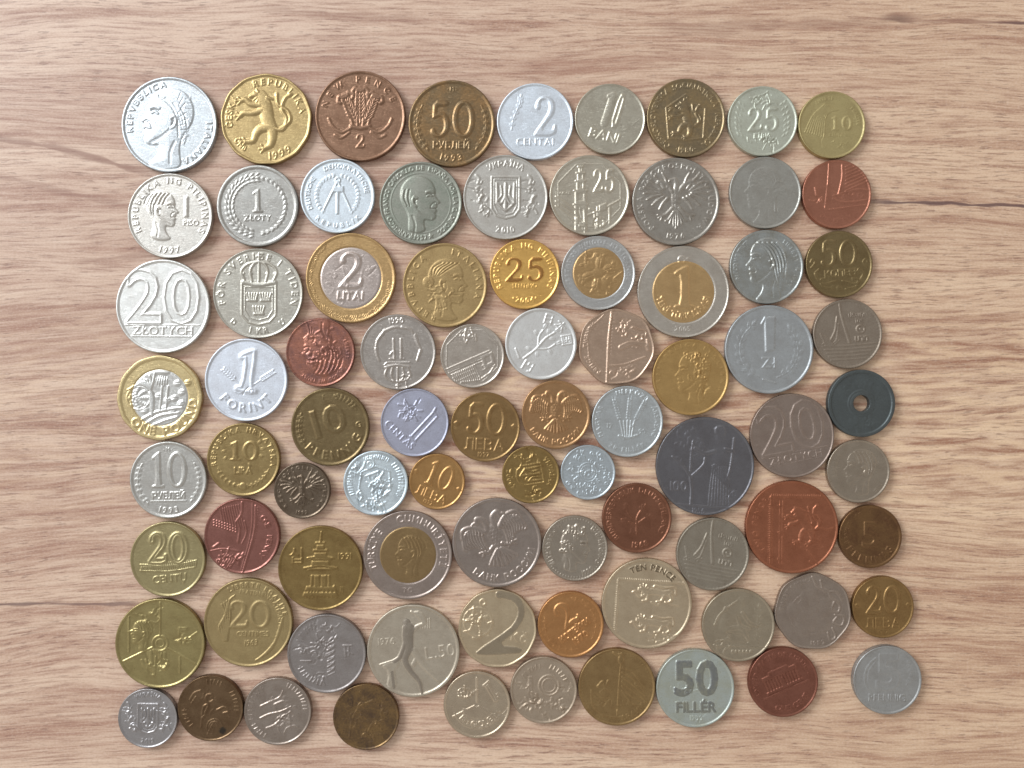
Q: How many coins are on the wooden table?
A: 83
